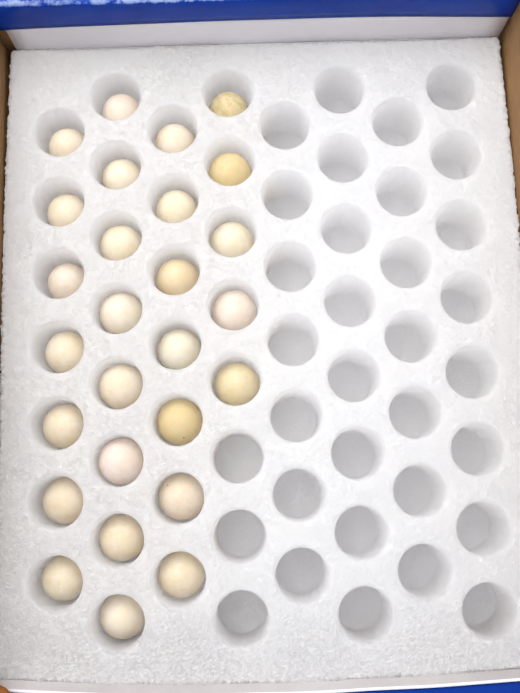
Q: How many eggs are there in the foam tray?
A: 27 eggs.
